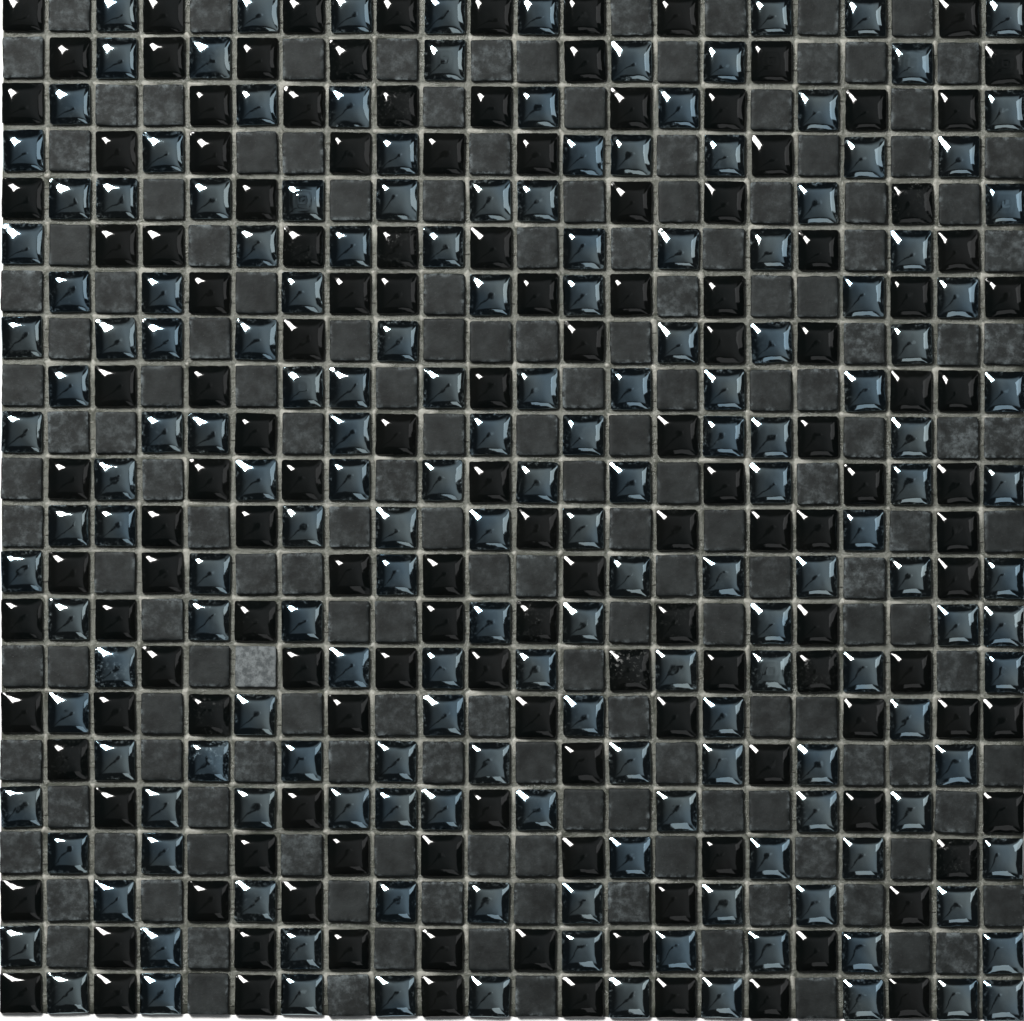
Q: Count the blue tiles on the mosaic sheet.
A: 176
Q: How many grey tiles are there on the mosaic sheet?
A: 167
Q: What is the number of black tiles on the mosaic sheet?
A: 141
